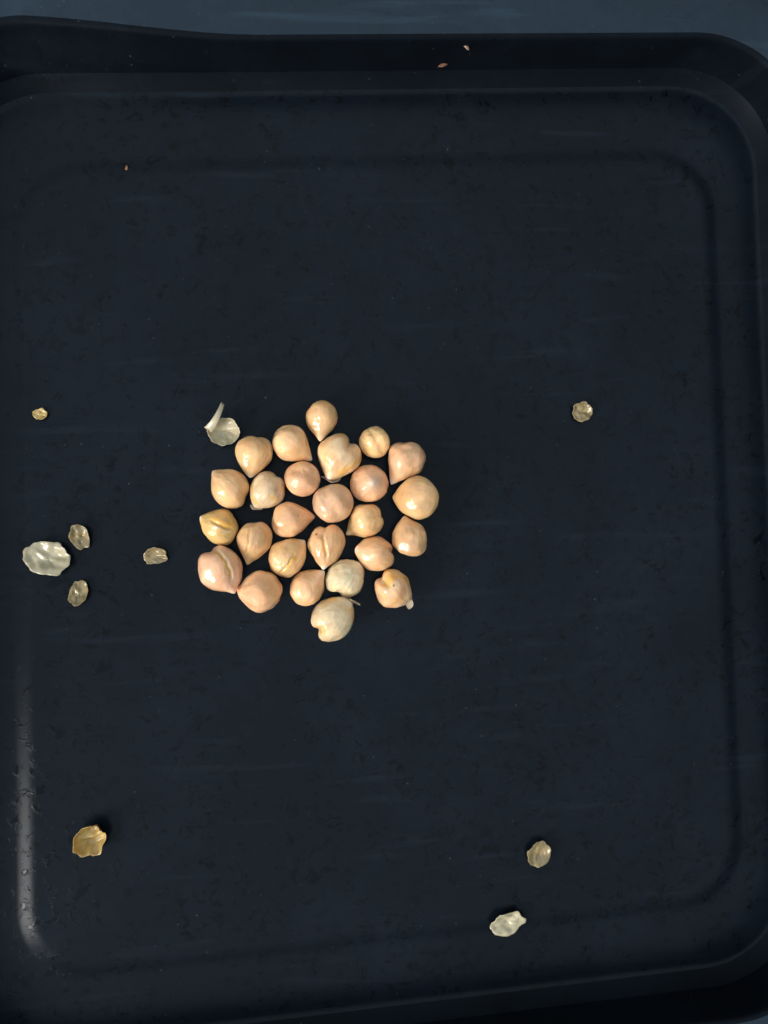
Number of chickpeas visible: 26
